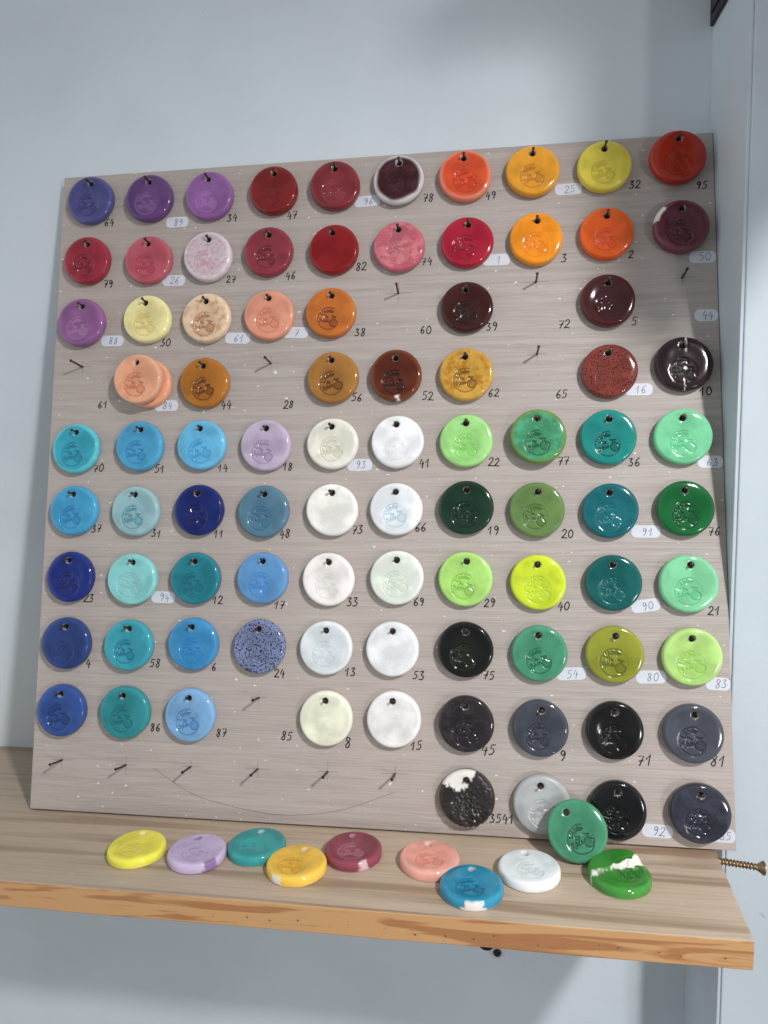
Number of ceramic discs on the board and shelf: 98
